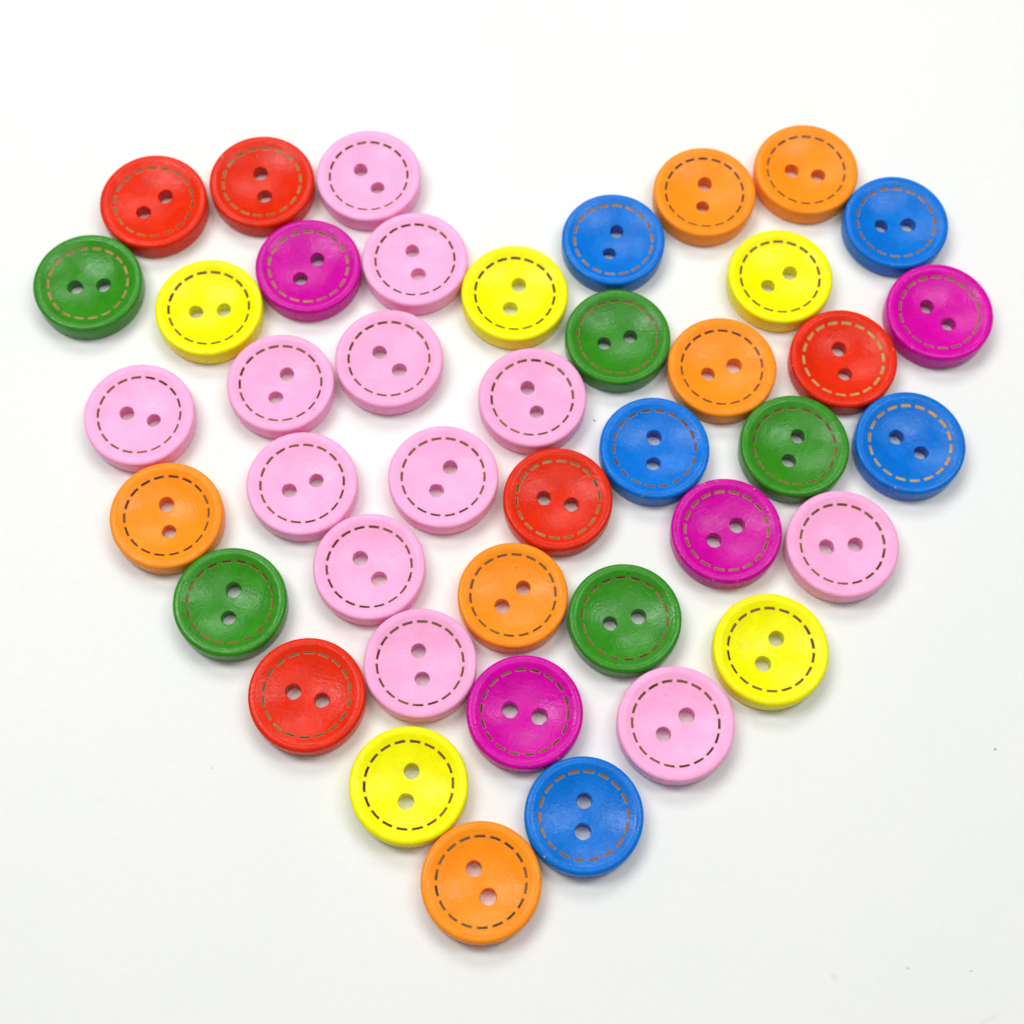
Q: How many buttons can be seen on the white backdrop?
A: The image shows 42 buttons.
